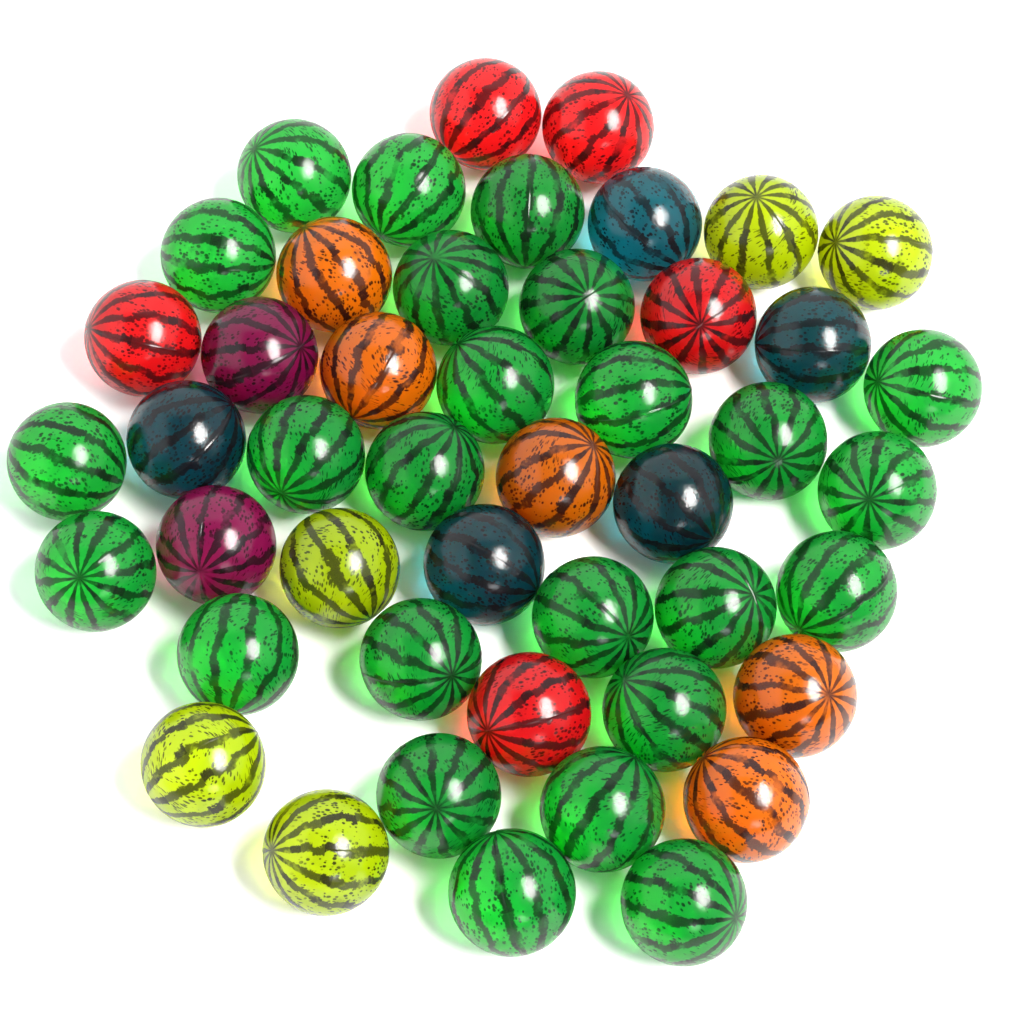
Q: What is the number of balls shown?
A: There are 47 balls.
